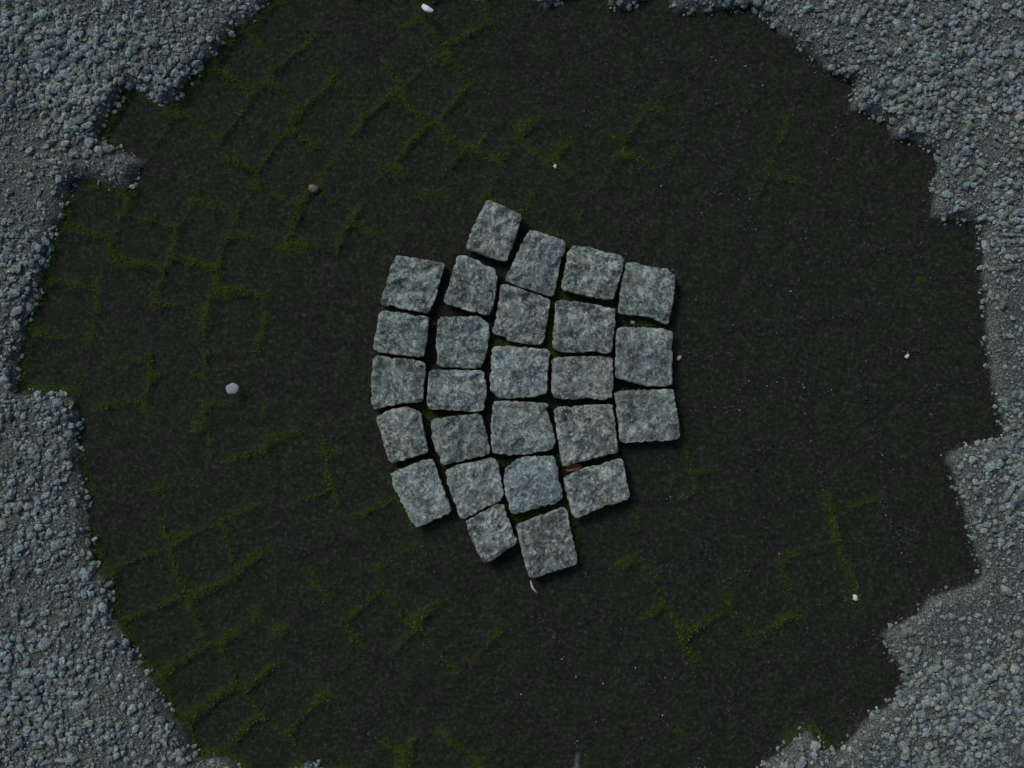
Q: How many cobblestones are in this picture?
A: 26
